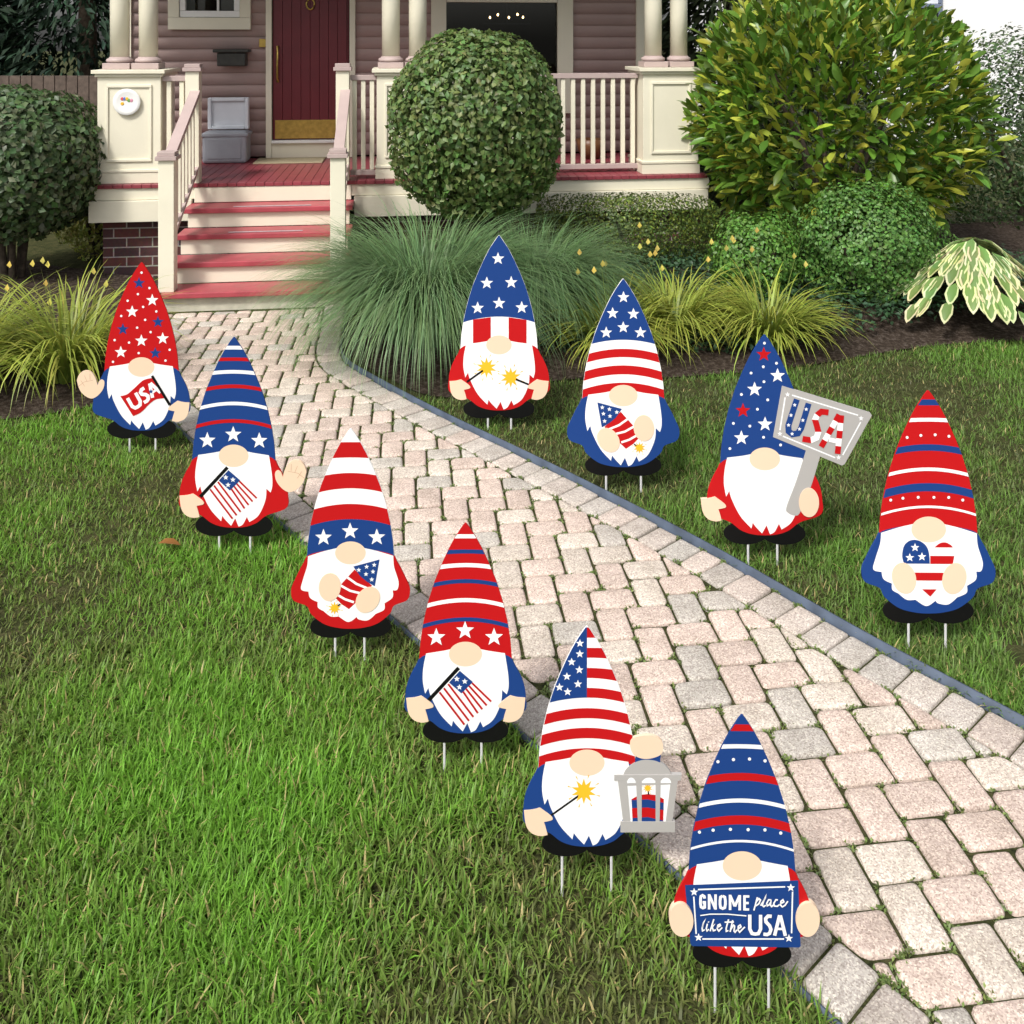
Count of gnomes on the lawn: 10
